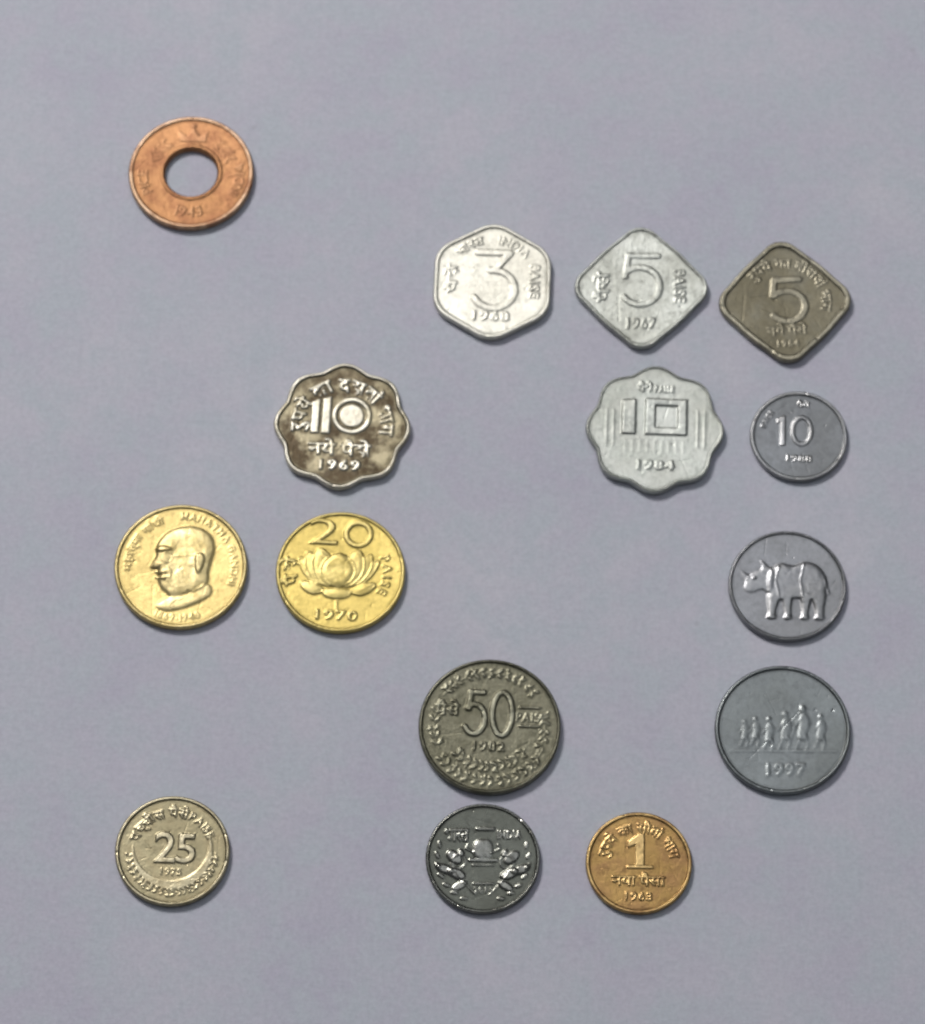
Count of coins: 15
